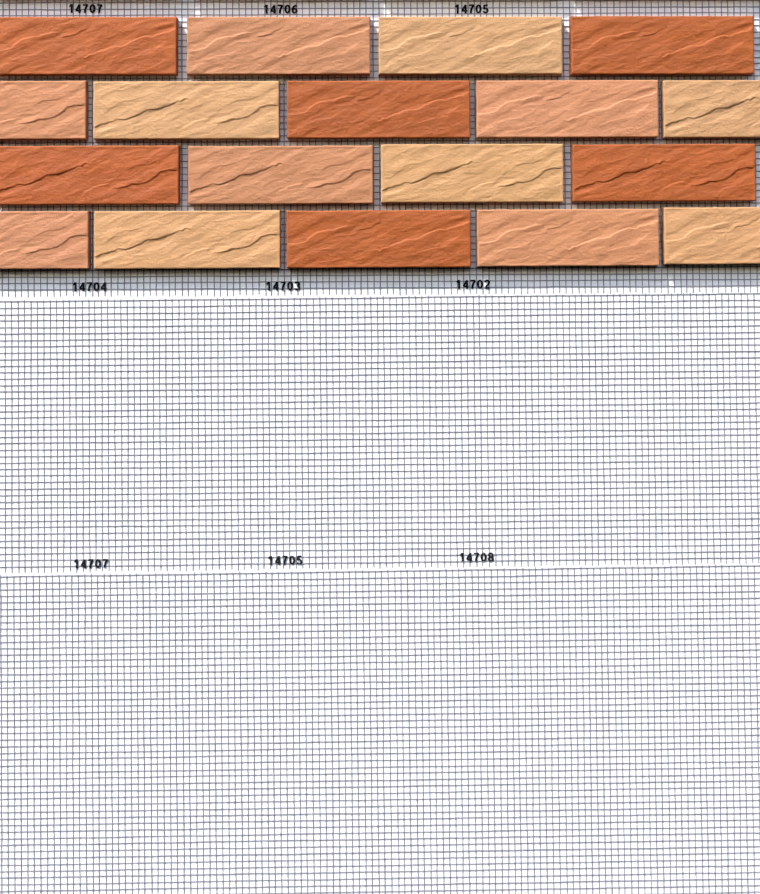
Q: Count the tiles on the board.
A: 18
